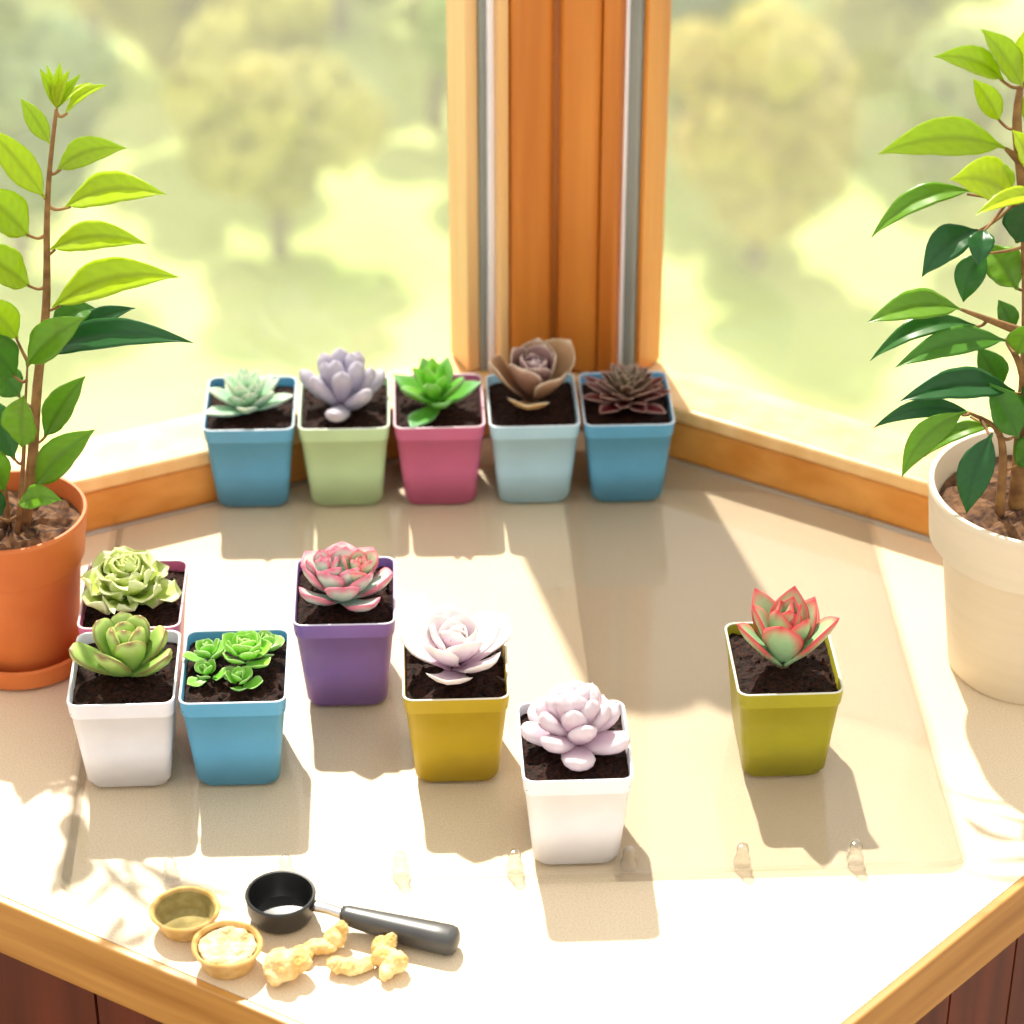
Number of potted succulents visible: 12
